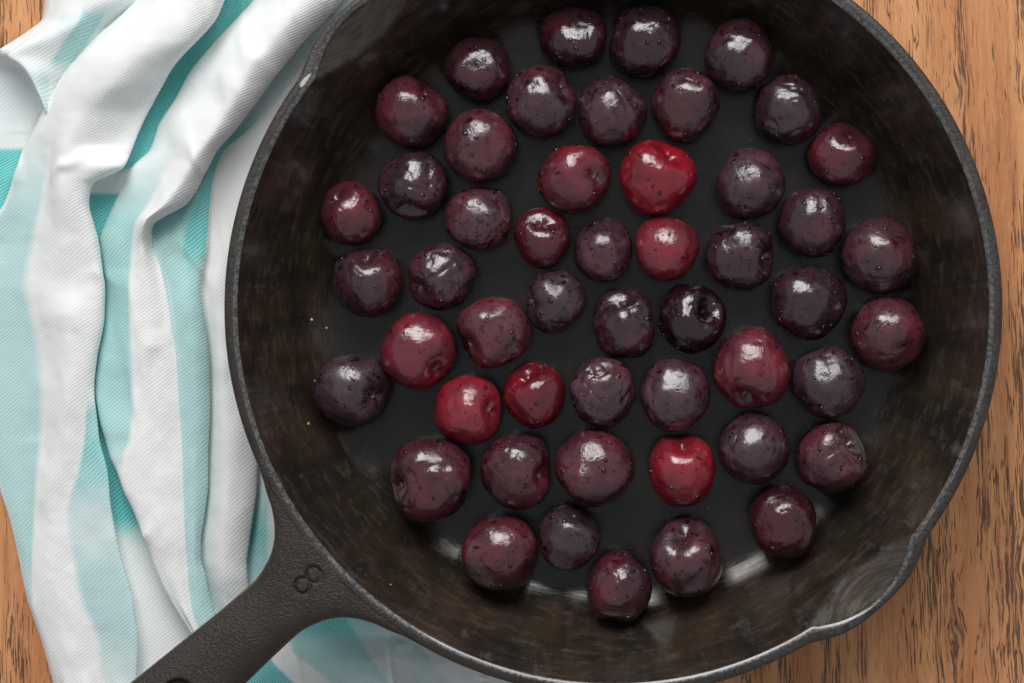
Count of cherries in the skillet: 50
